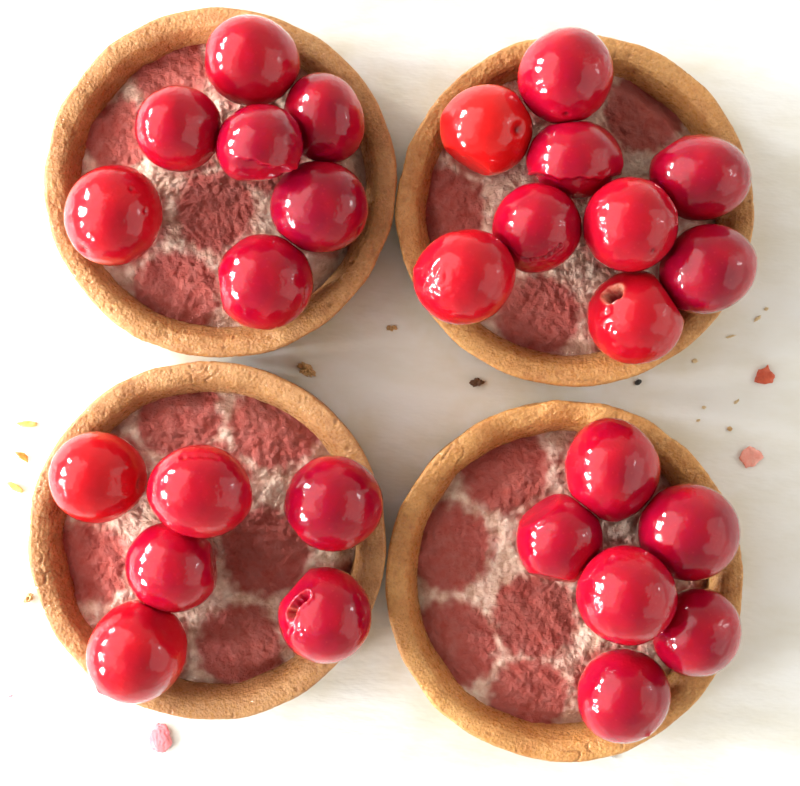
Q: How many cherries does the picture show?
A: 28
